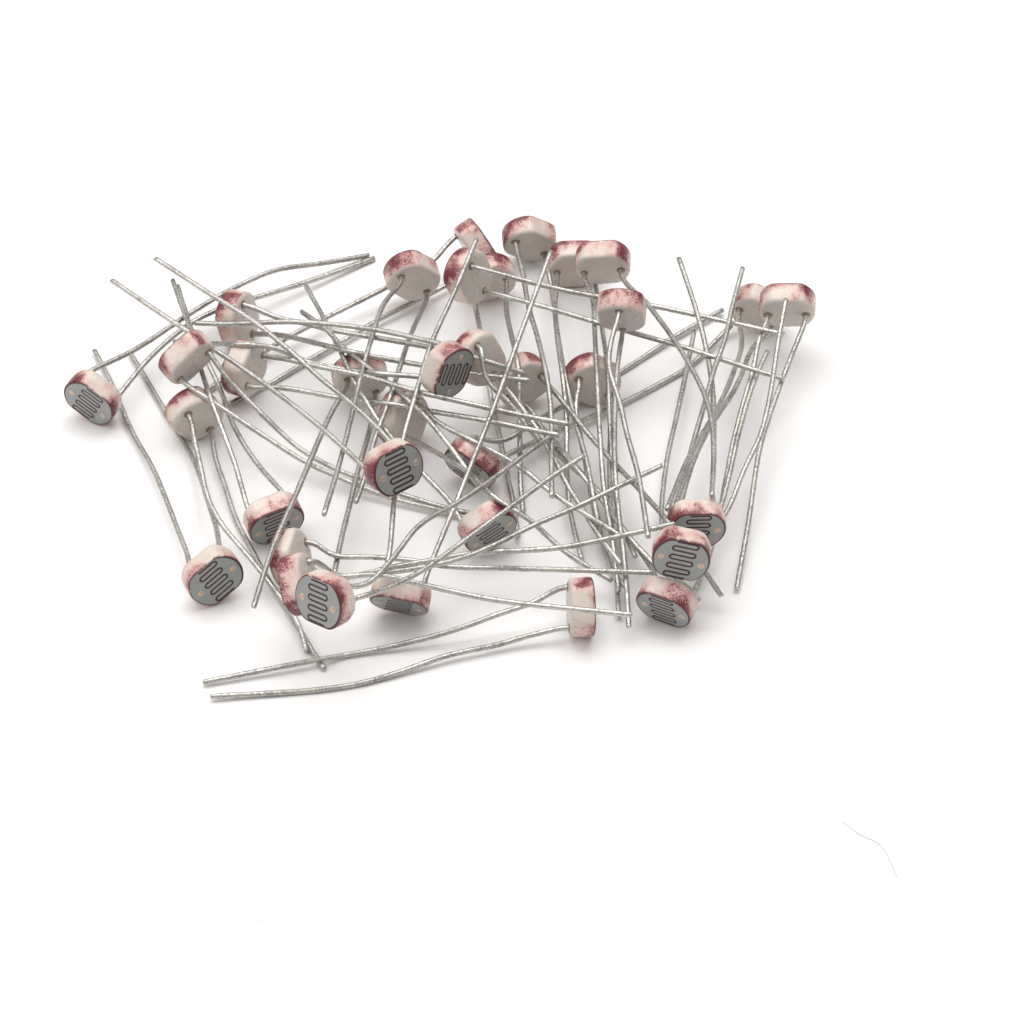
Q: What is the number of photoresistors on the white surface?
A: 34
